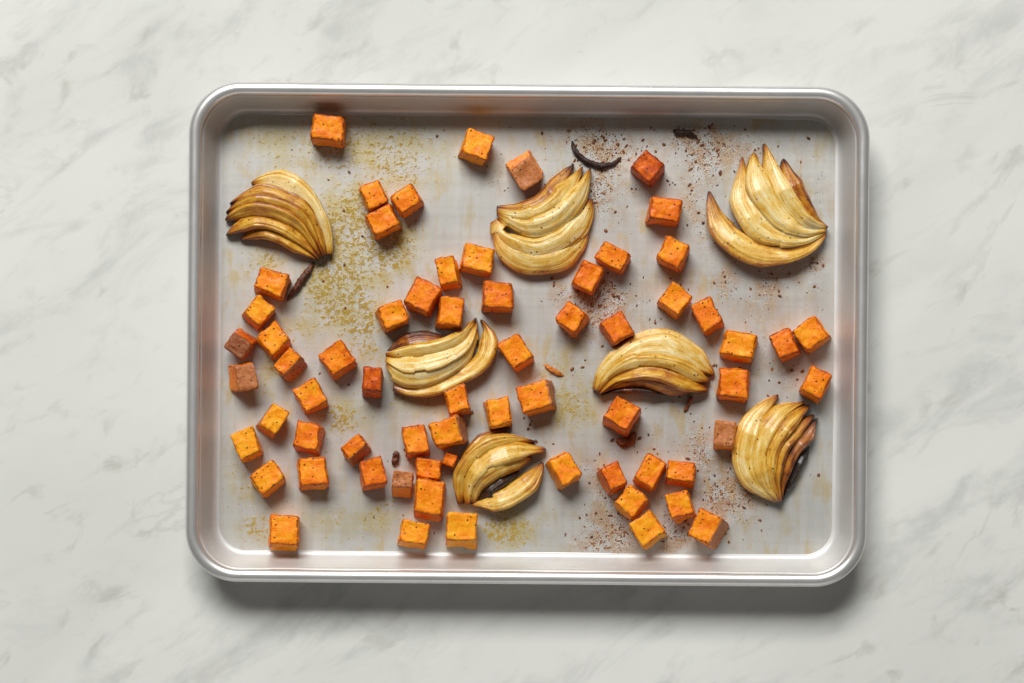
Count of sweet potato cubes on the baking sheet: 65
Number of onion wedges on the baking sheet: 7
